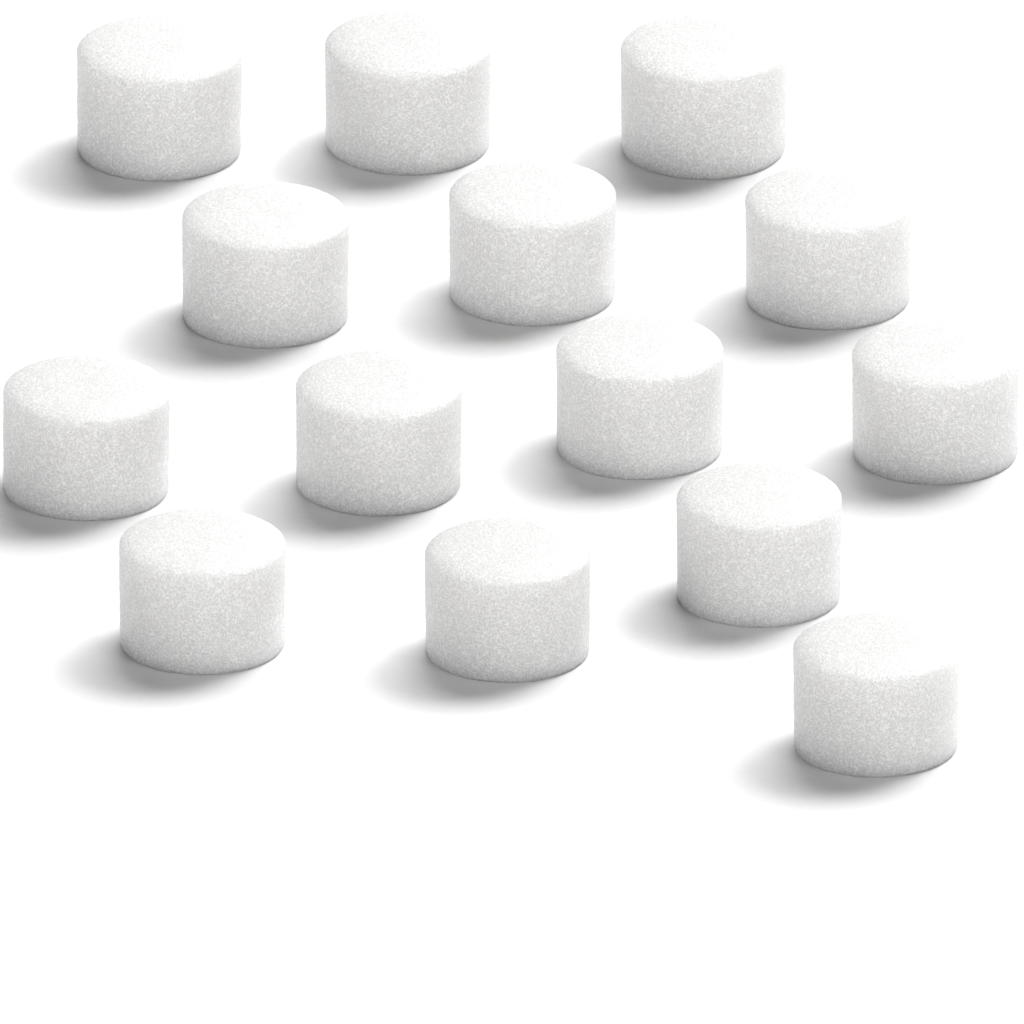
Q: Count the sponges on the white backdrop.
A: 14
